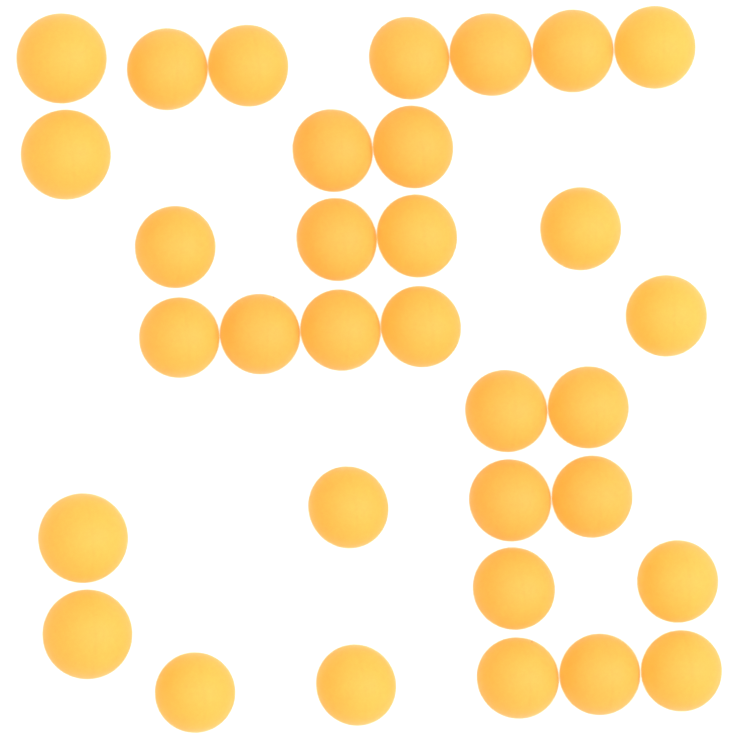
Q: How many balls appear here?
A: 33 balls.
